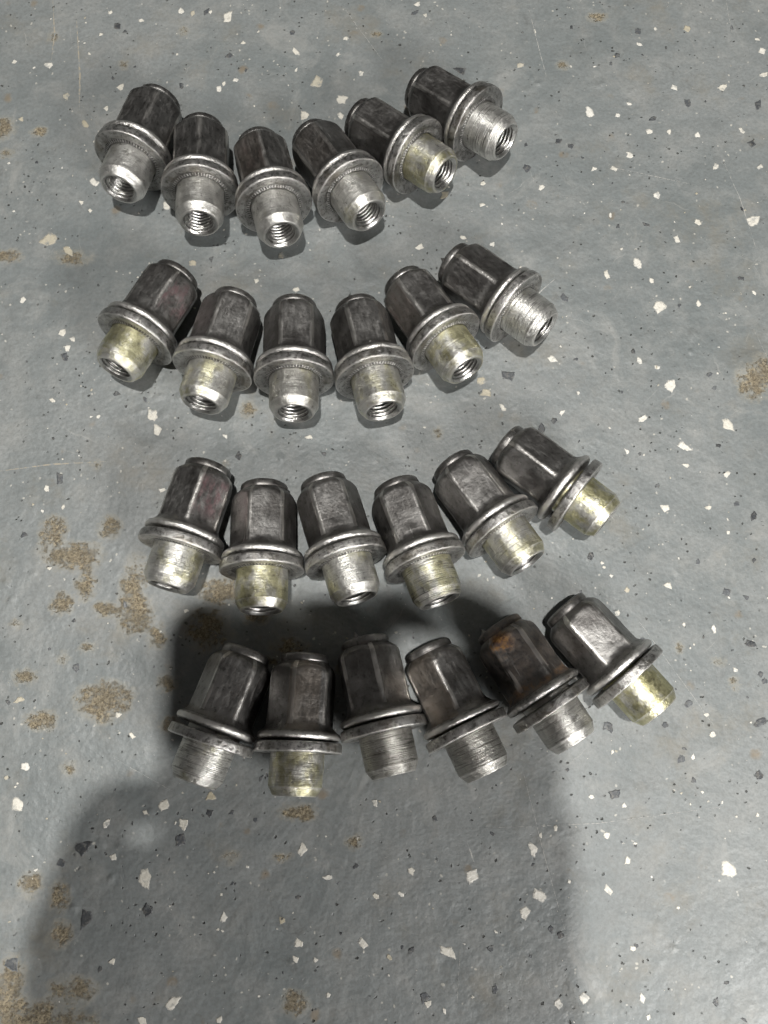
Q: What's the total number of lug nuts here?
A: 24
